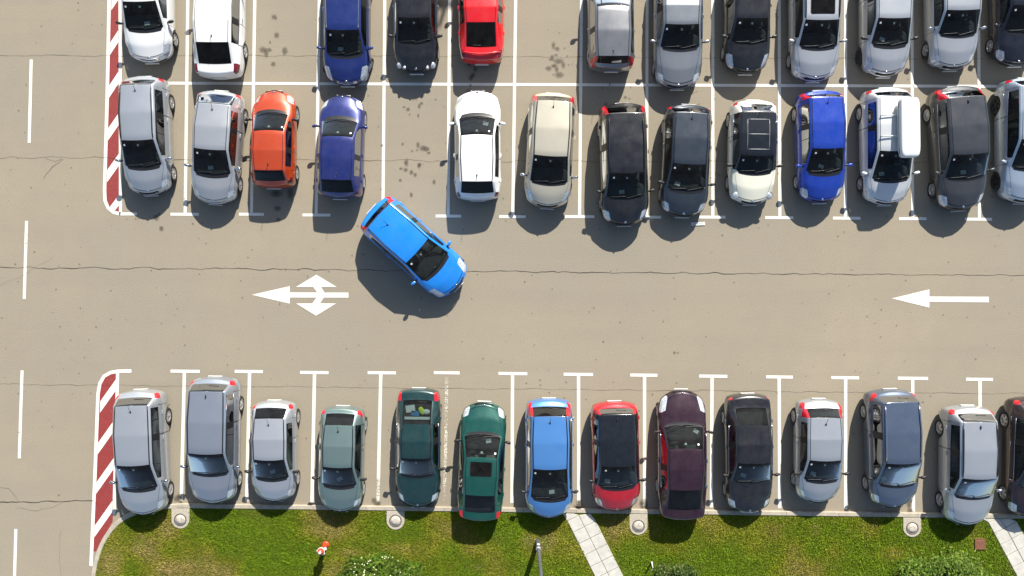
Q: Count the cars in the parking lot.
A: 40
